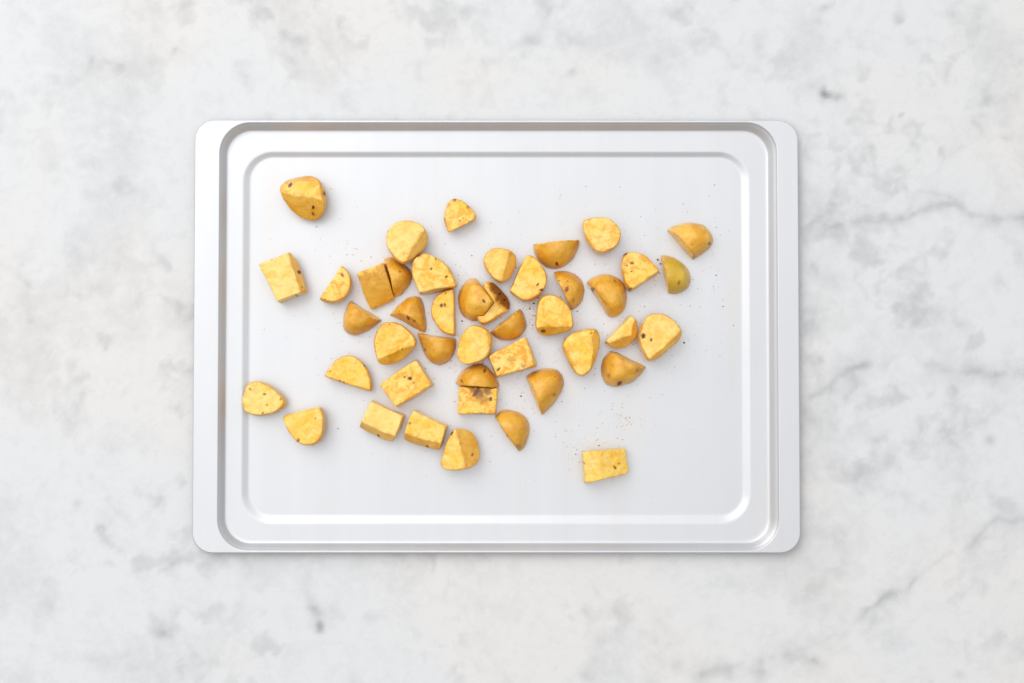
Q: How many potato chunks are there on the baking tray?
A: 44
